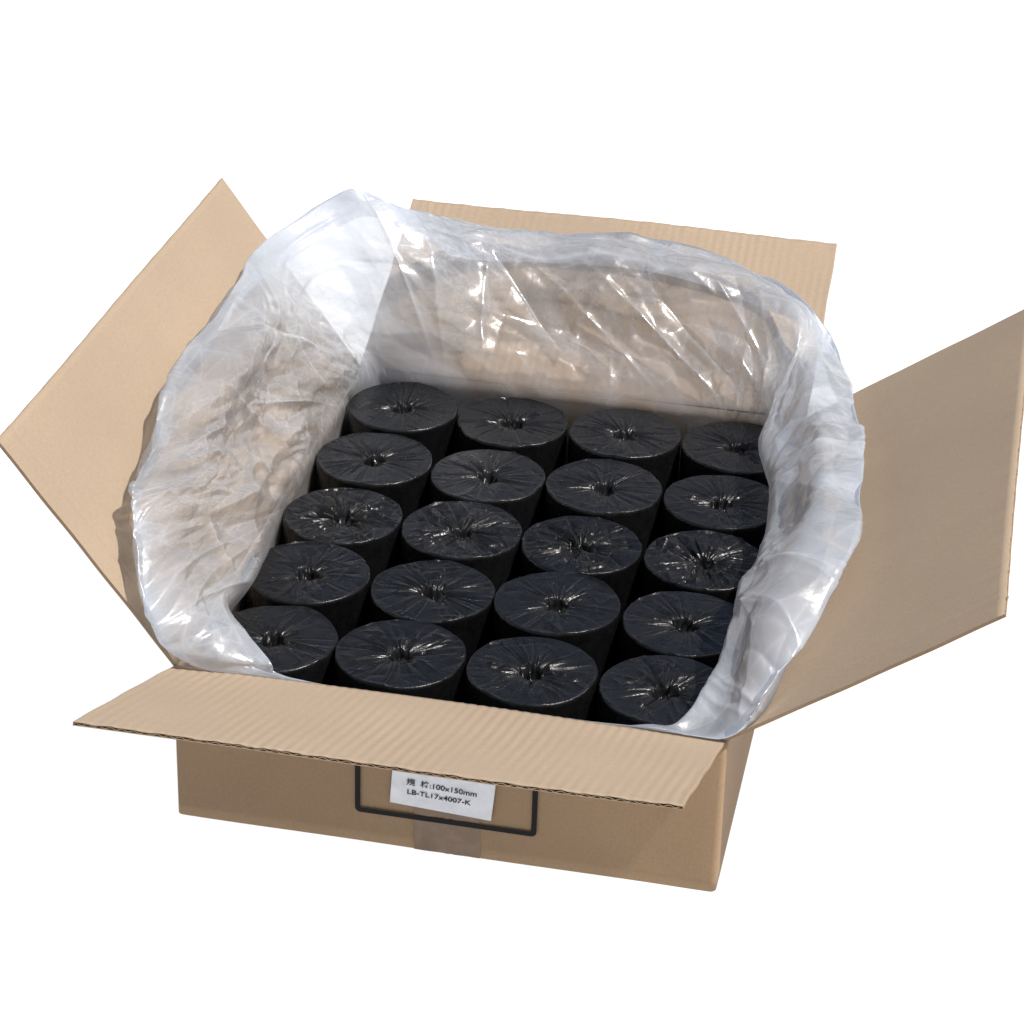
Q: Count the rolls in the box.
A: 20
